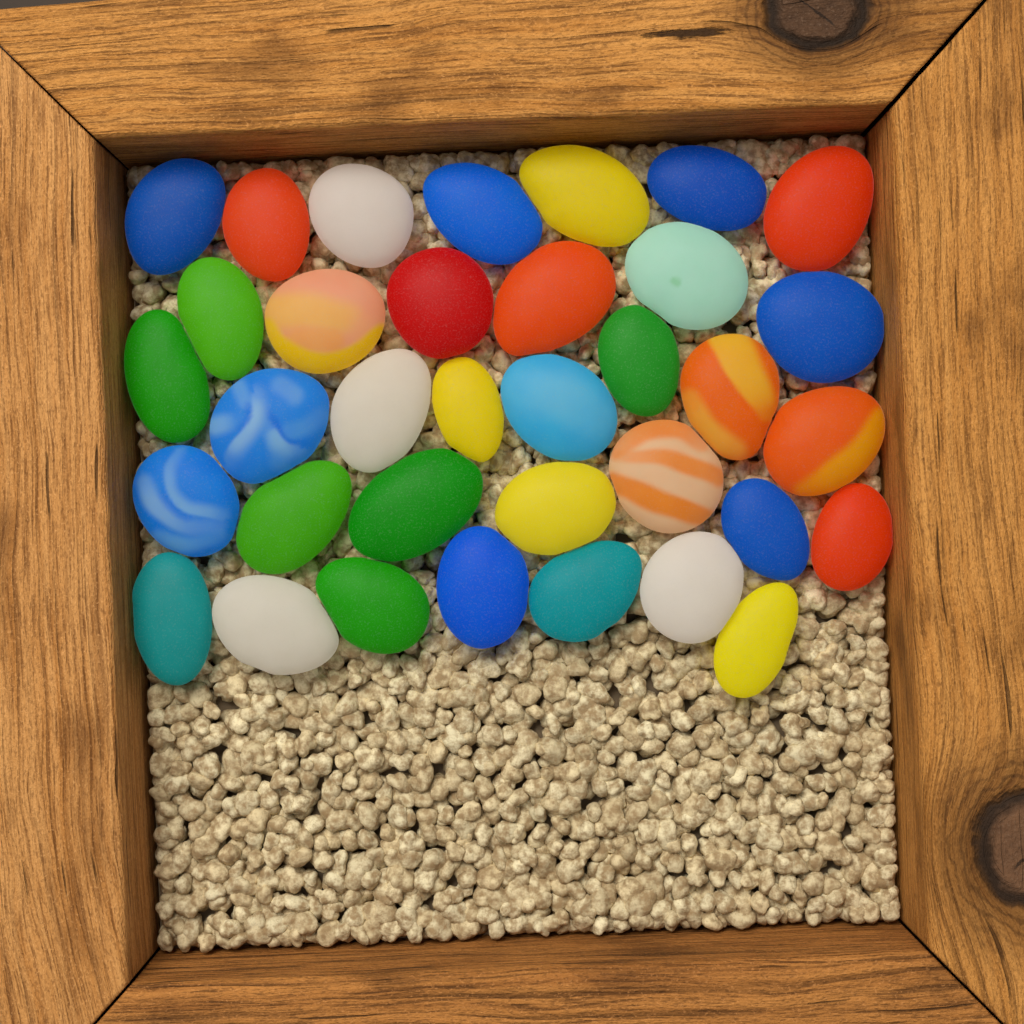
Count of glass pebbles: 35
